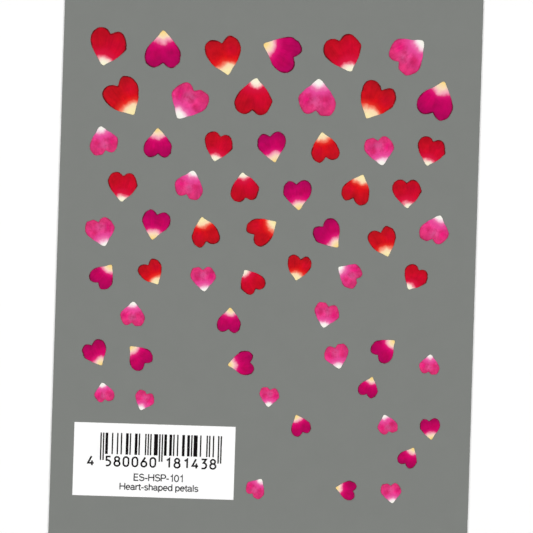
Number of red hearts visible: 20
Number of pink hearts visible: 20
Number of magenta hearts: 19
